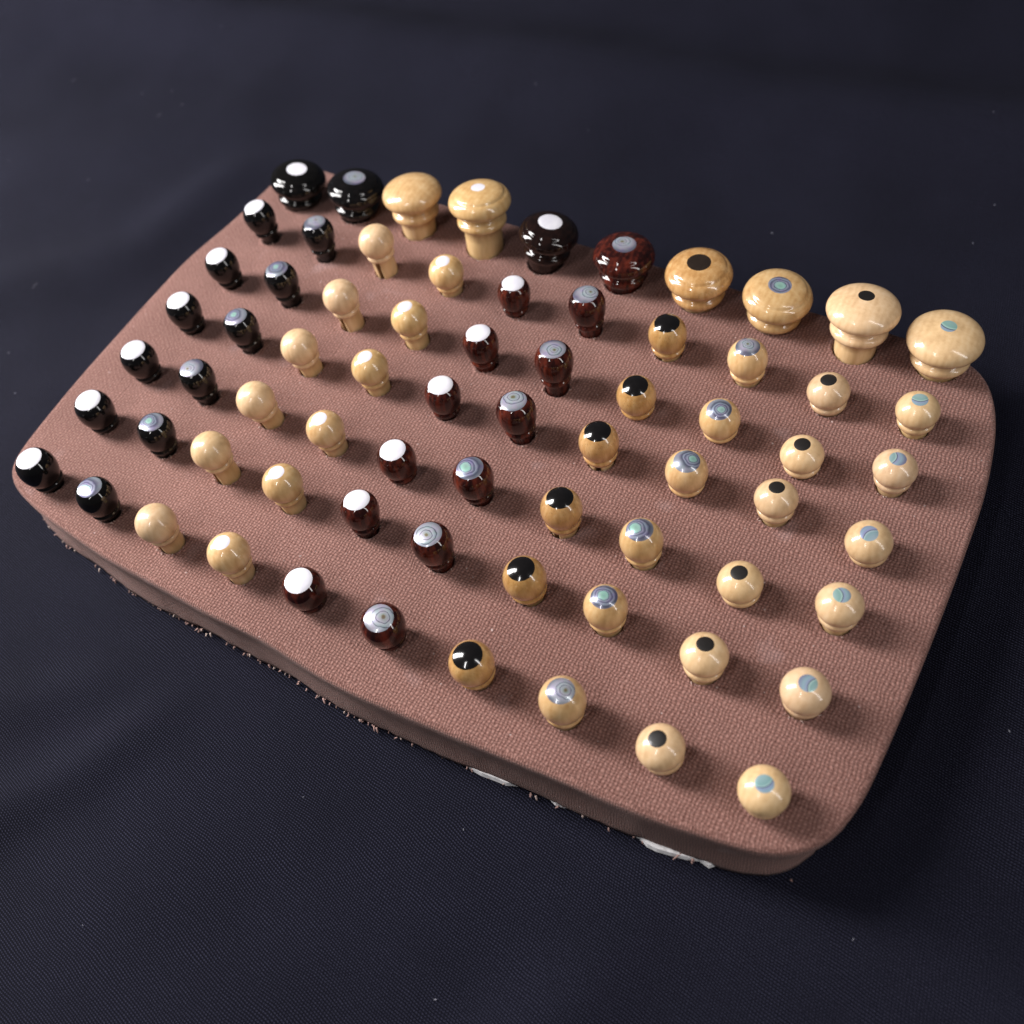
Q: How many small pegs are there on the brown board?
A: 60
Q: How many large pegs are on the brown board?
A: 10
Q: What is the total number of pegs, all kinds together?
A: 70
